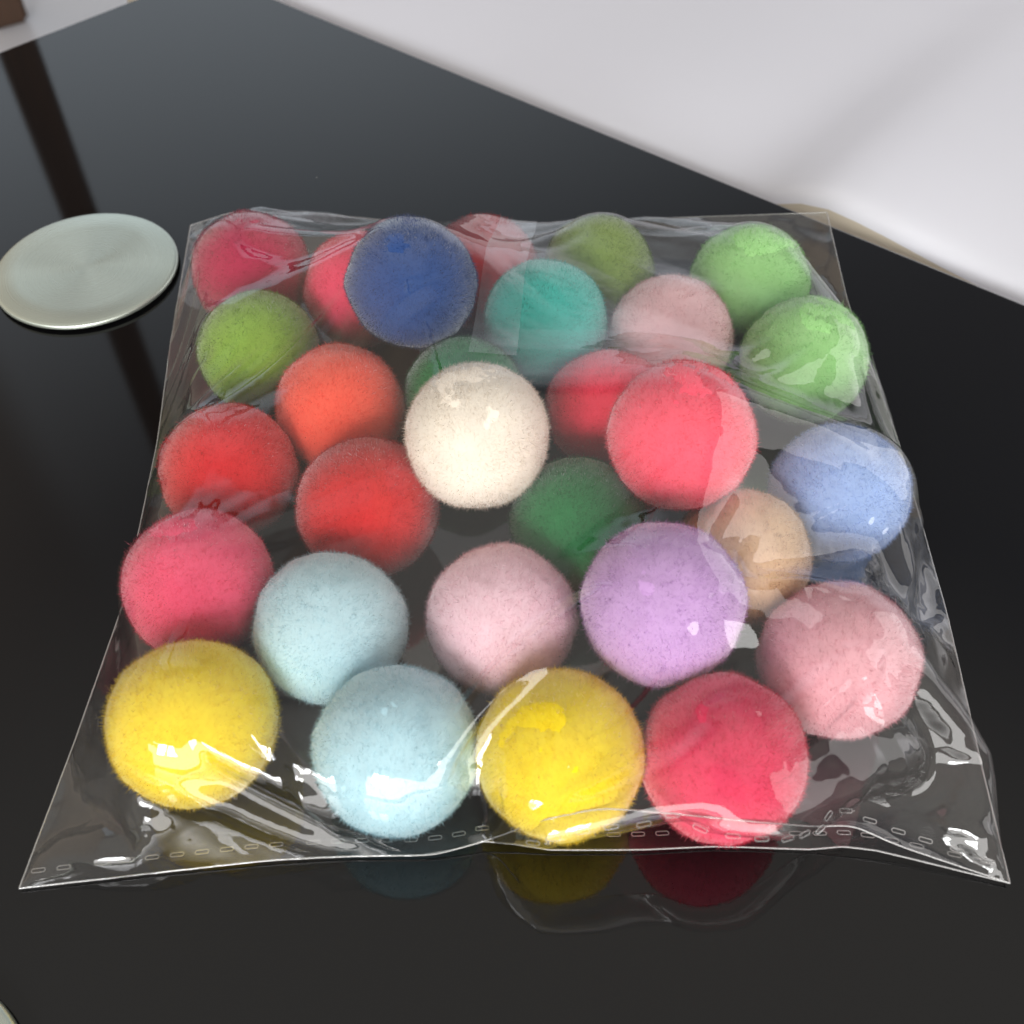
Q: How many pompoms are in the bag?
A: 29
